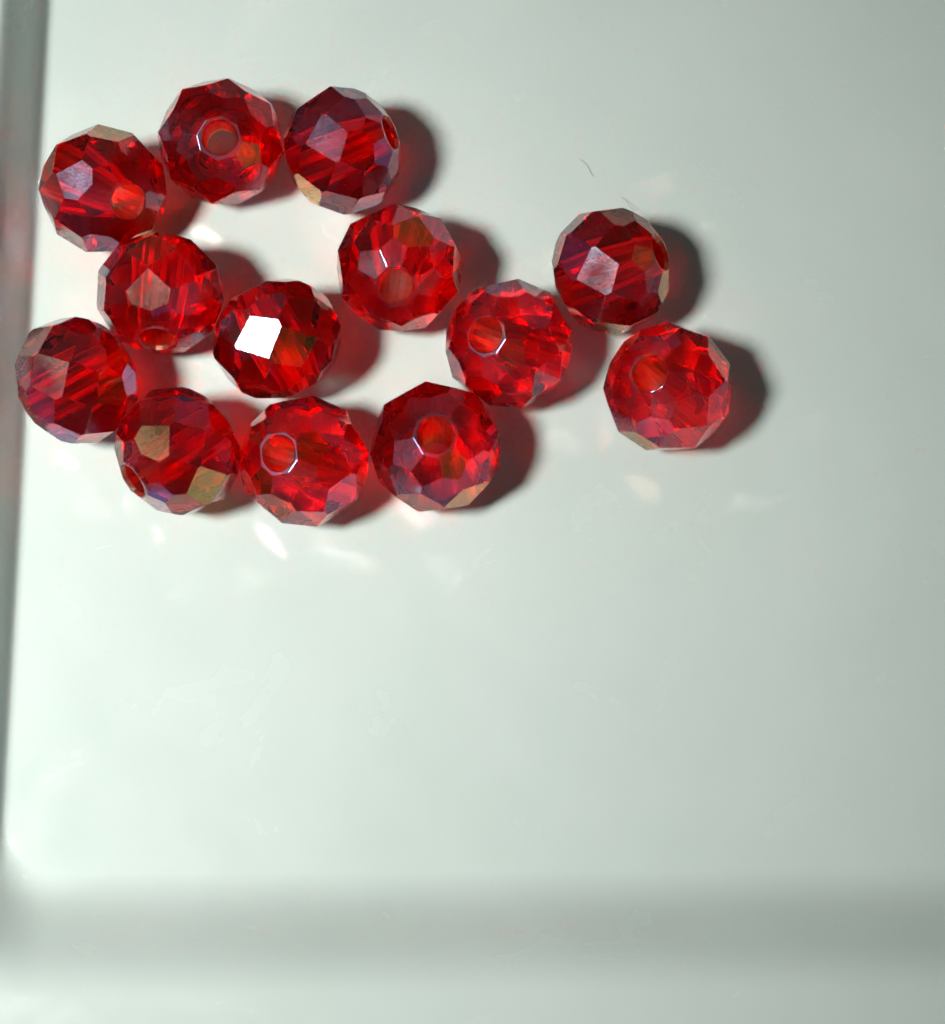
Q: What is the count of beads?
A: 13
